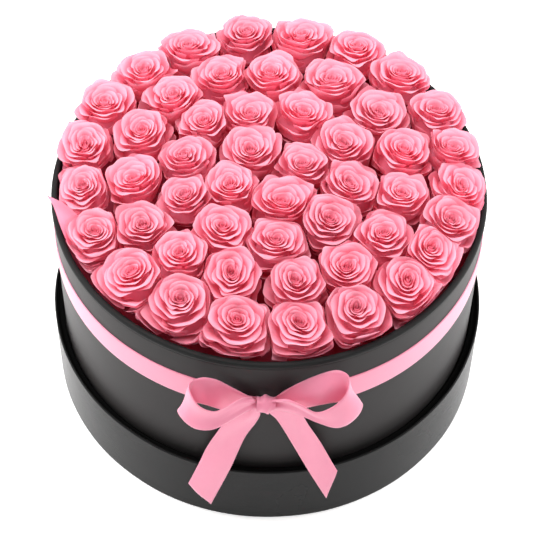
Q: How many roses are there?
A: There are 50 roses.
